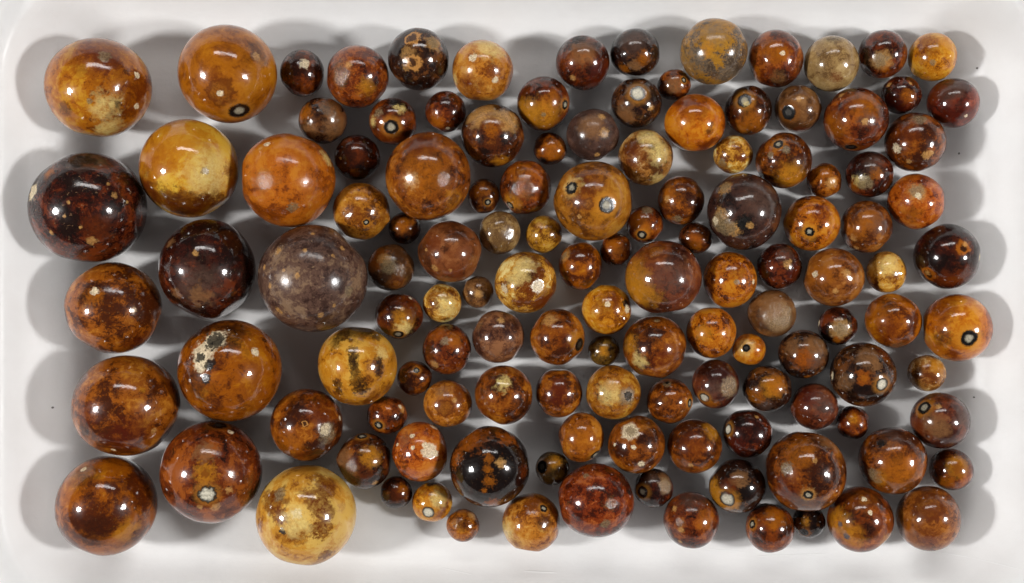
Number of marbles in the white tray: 127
